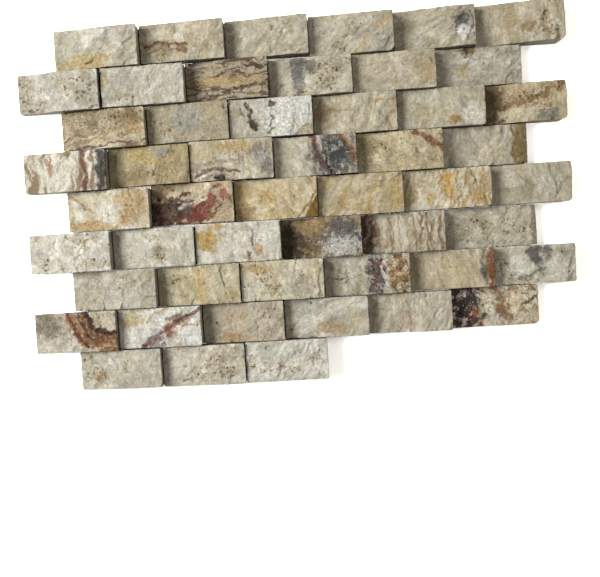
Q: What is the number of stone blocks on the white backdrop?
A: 51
